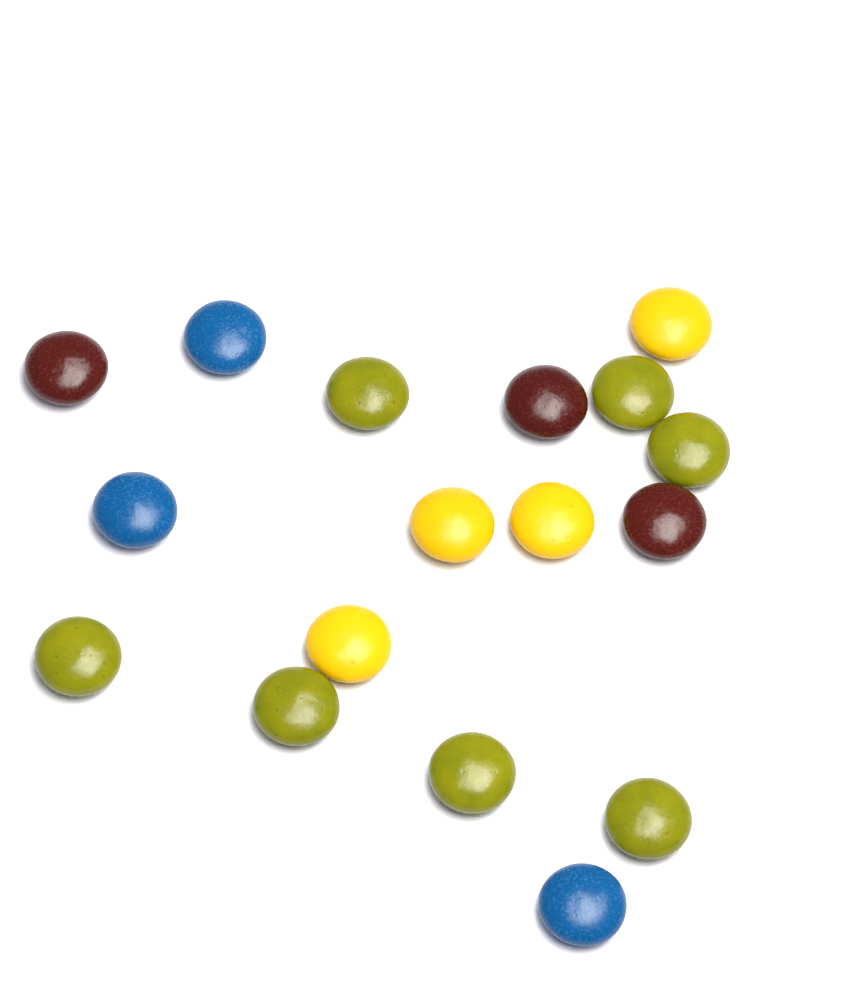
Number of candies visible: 17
